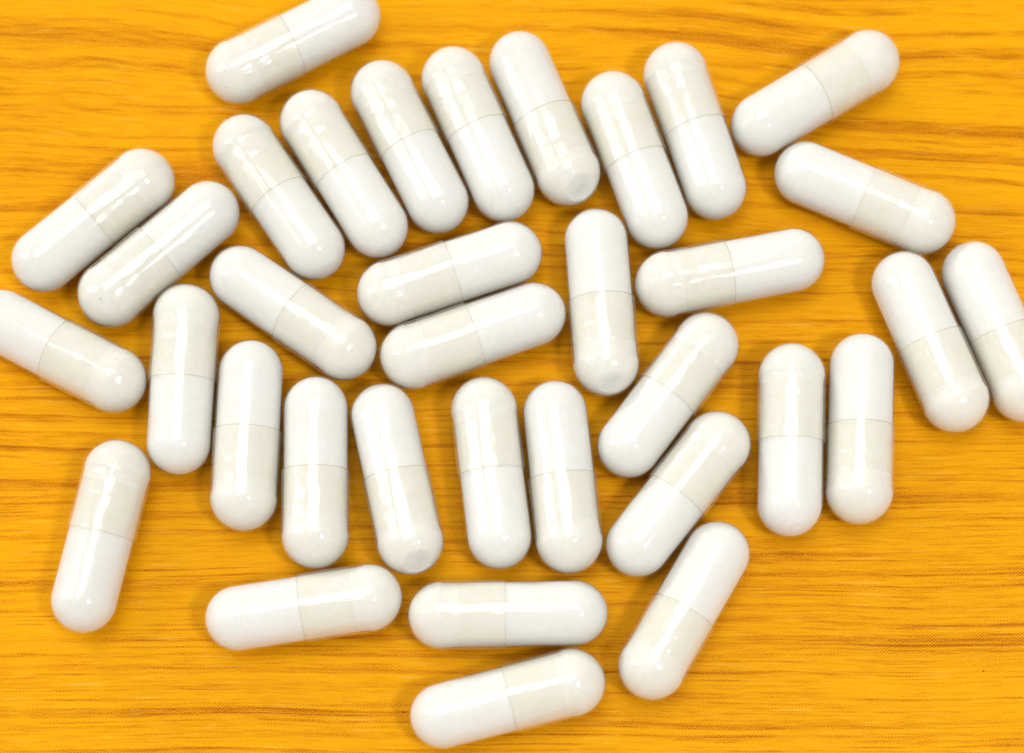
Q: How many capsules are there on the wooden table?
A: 35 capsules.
